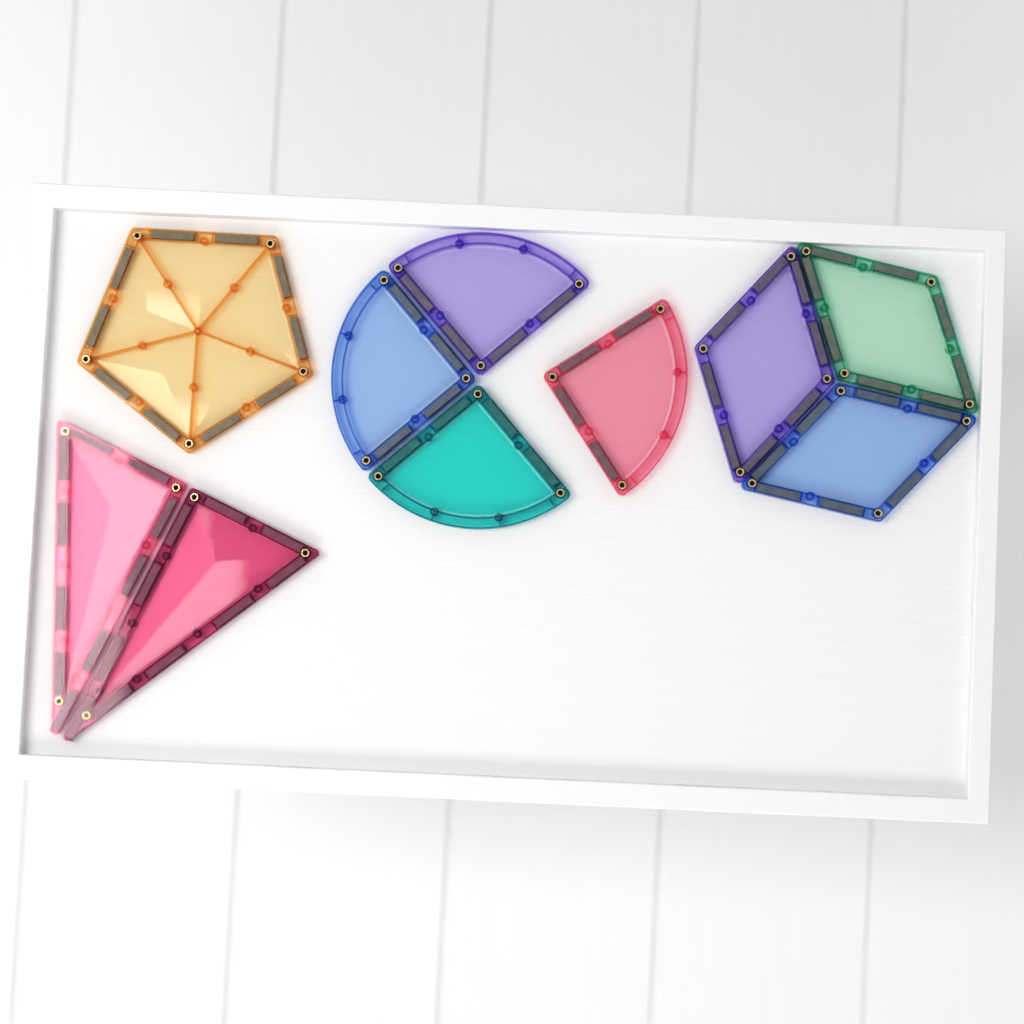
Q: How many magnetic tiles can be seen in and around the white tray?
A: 10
